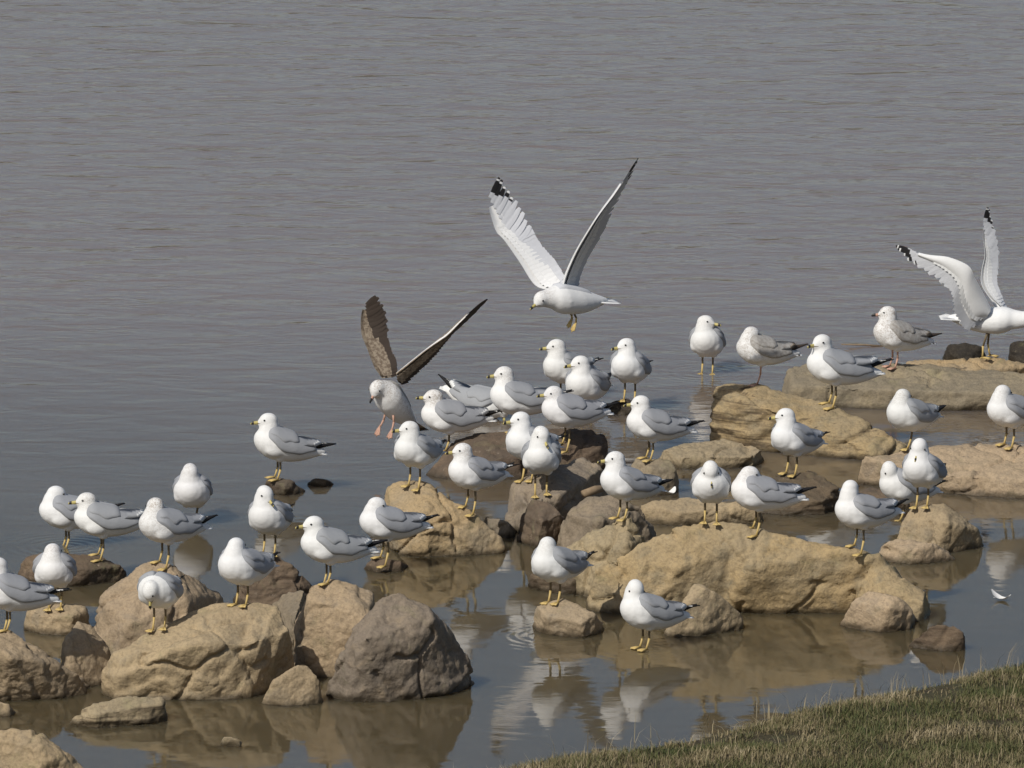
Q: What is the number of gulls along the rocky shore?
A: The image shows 42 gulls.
